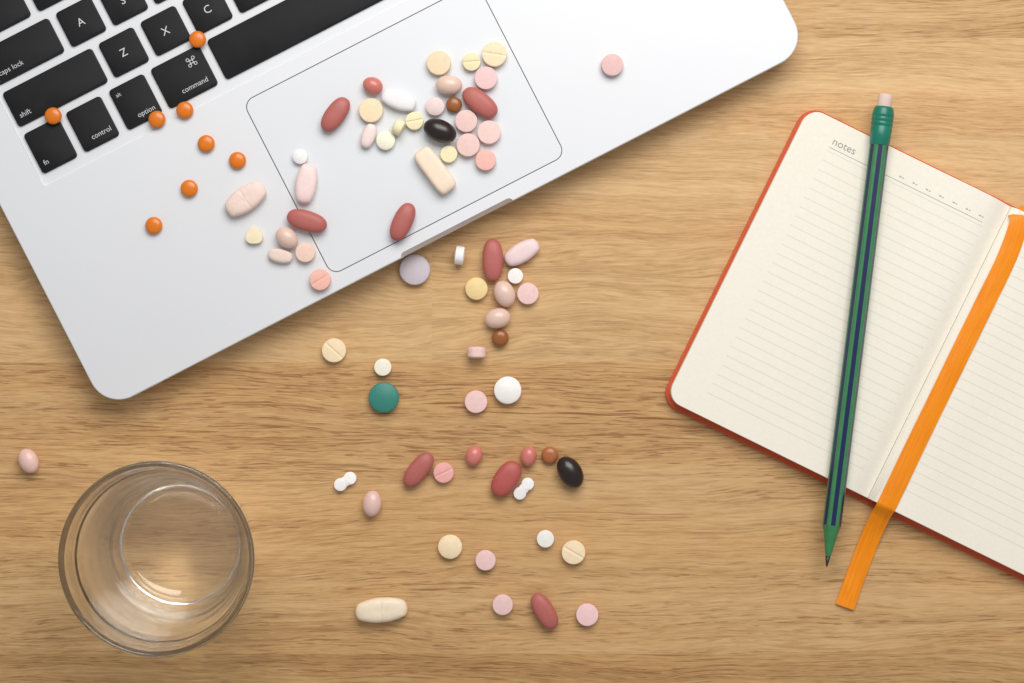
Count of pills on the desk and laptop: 77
